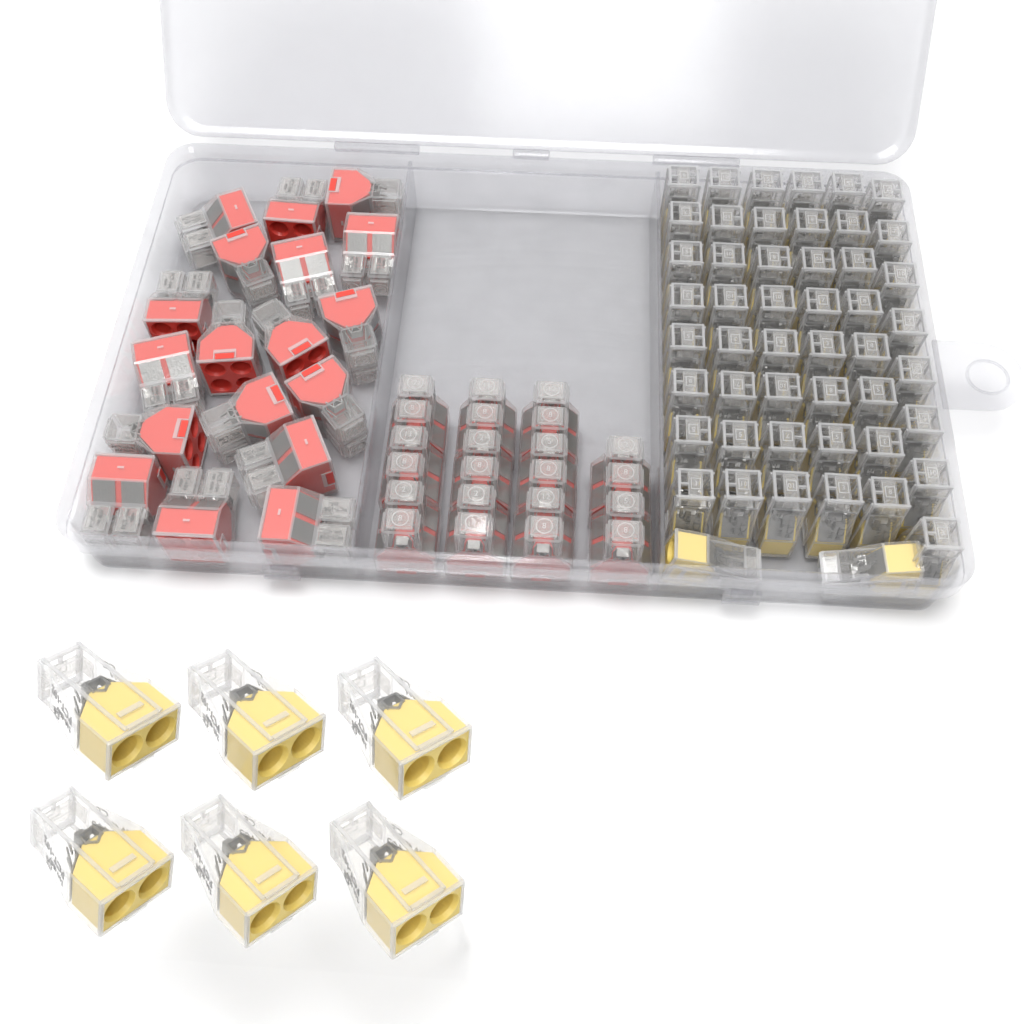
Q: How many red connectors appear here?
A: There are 29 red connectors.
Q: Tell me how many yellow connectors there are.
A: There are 56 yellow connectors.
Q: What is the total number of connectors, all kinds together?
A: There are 85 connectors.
